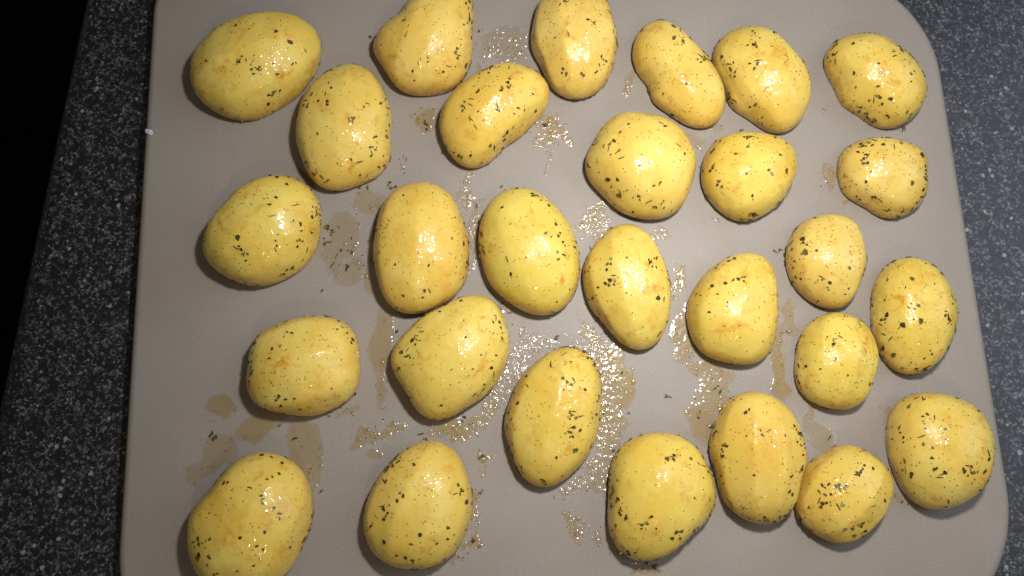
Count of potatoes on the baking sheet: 28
